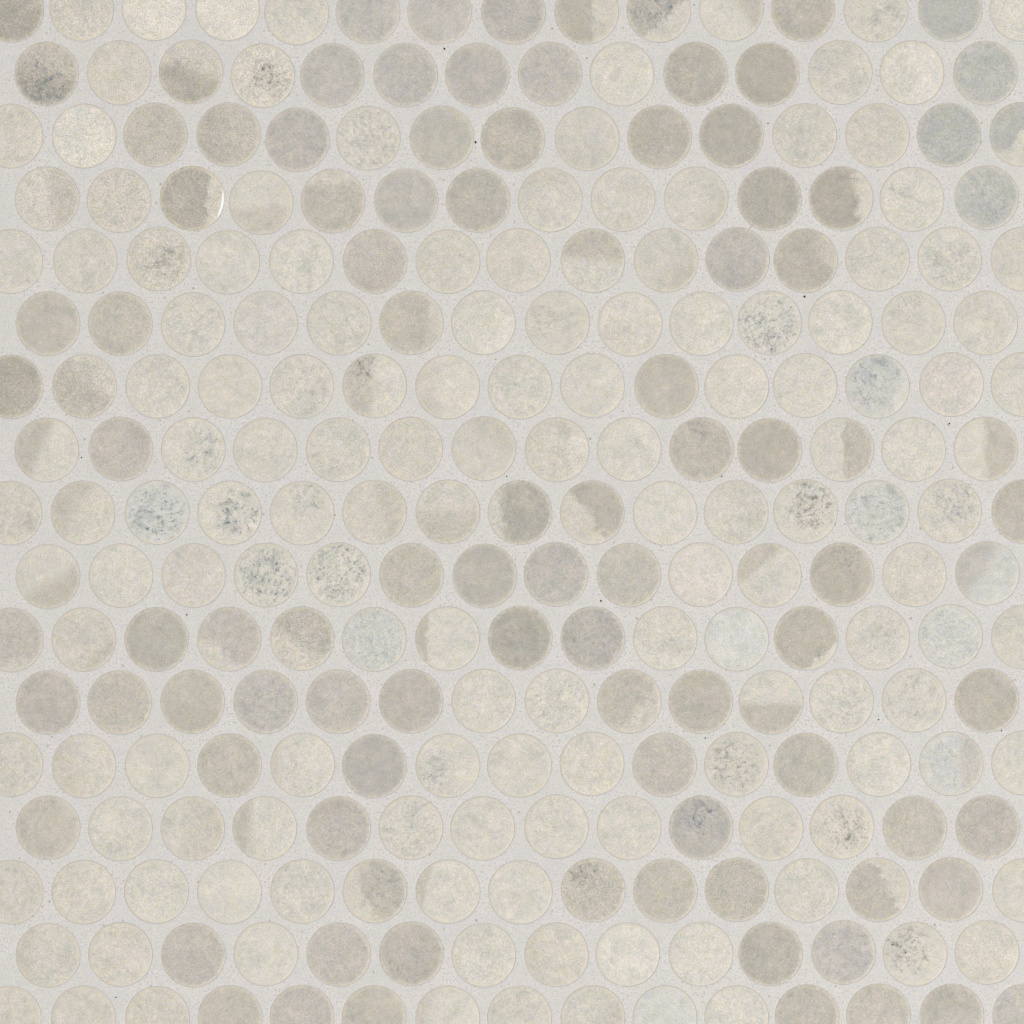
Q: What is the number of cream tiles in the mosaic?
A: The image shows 151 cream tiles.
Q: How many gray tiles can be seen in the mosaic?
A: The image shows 96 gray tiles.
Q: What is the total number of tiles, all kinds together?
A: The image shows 247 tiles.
